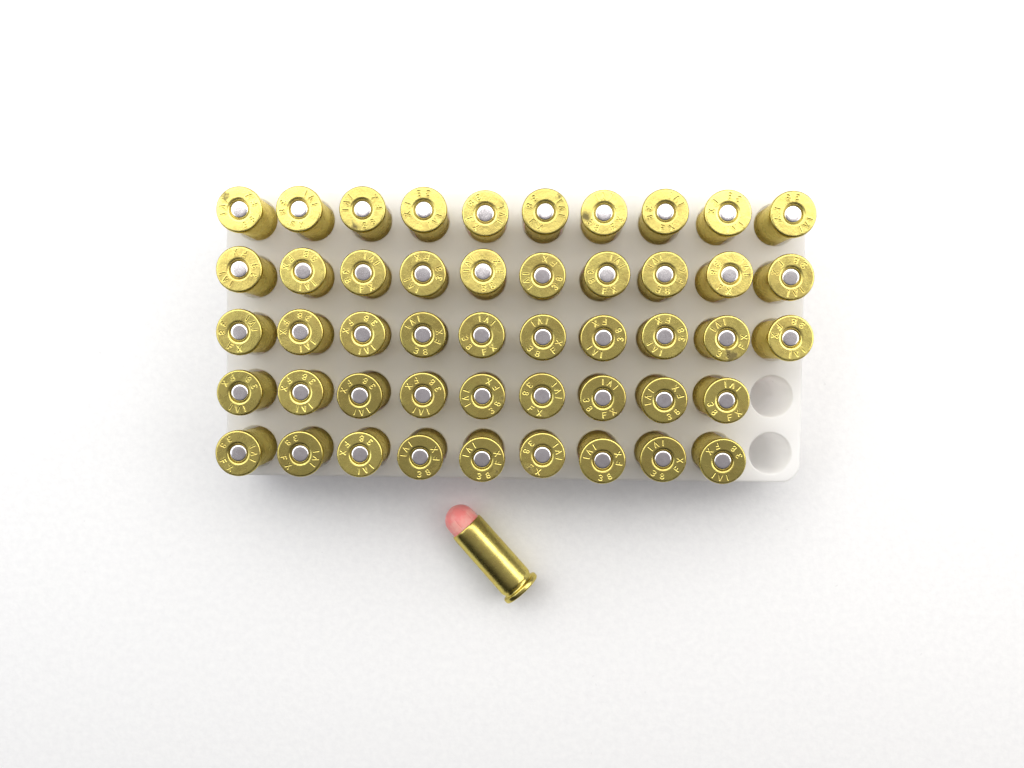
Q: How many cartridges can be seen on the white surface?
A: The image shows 49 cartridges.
